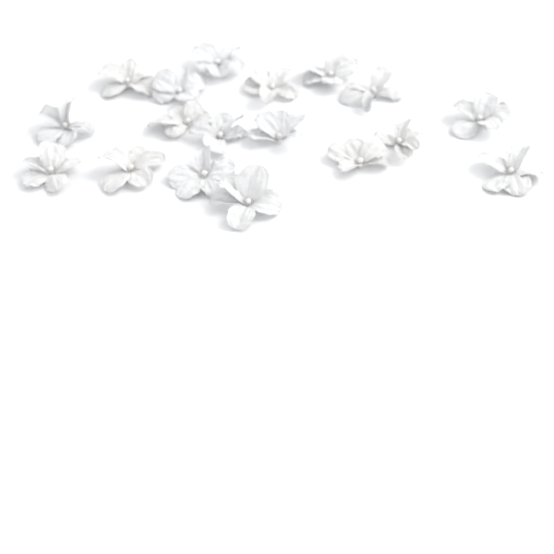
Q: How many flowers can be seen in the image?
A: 18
